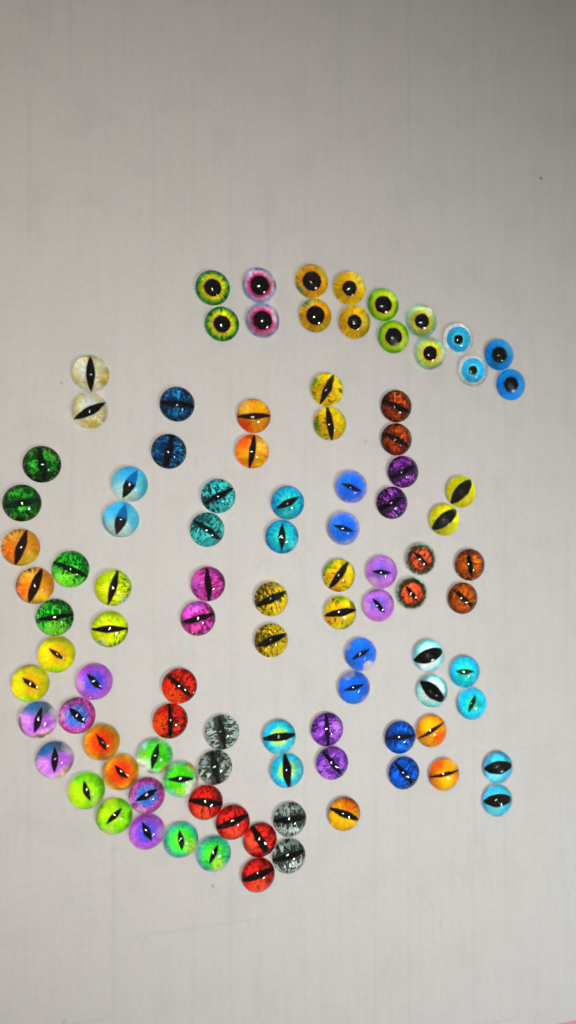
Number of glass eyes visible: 101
